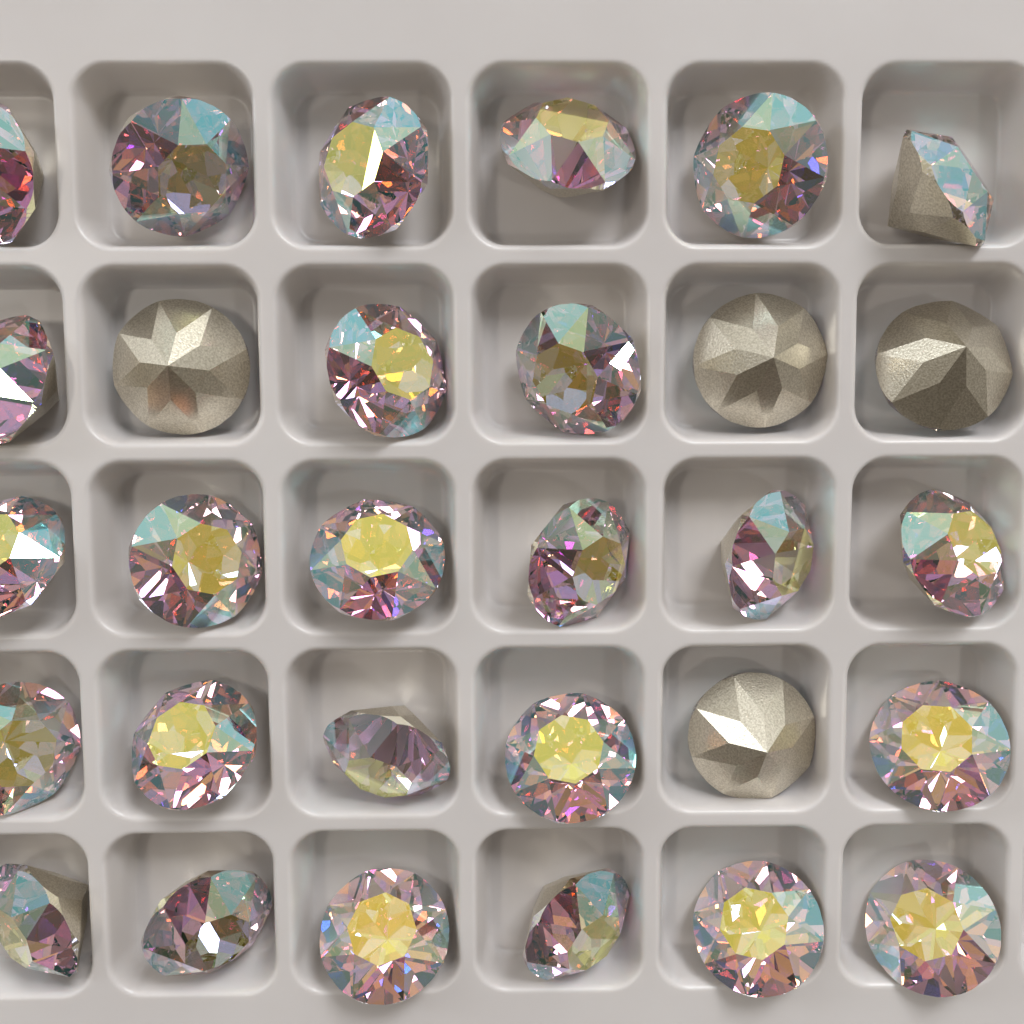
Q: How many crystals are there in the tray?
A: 30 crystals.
